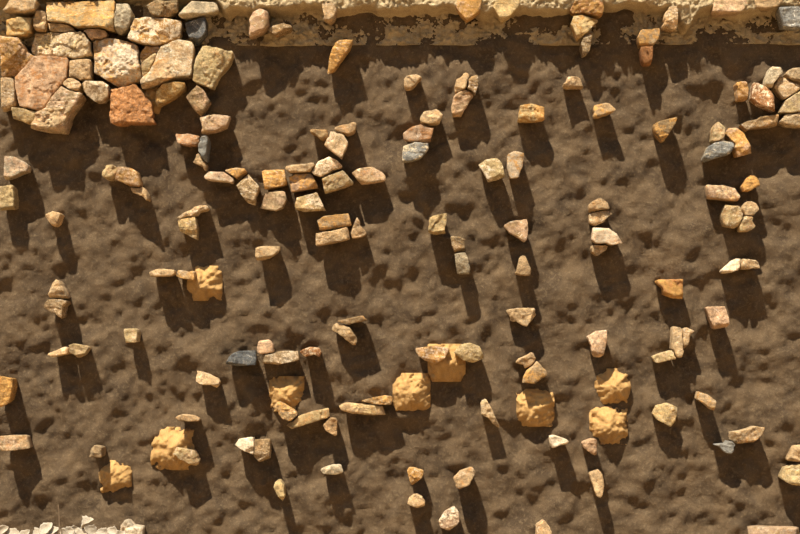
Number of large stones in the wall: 10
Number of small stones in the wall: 159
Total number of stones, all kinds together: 169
